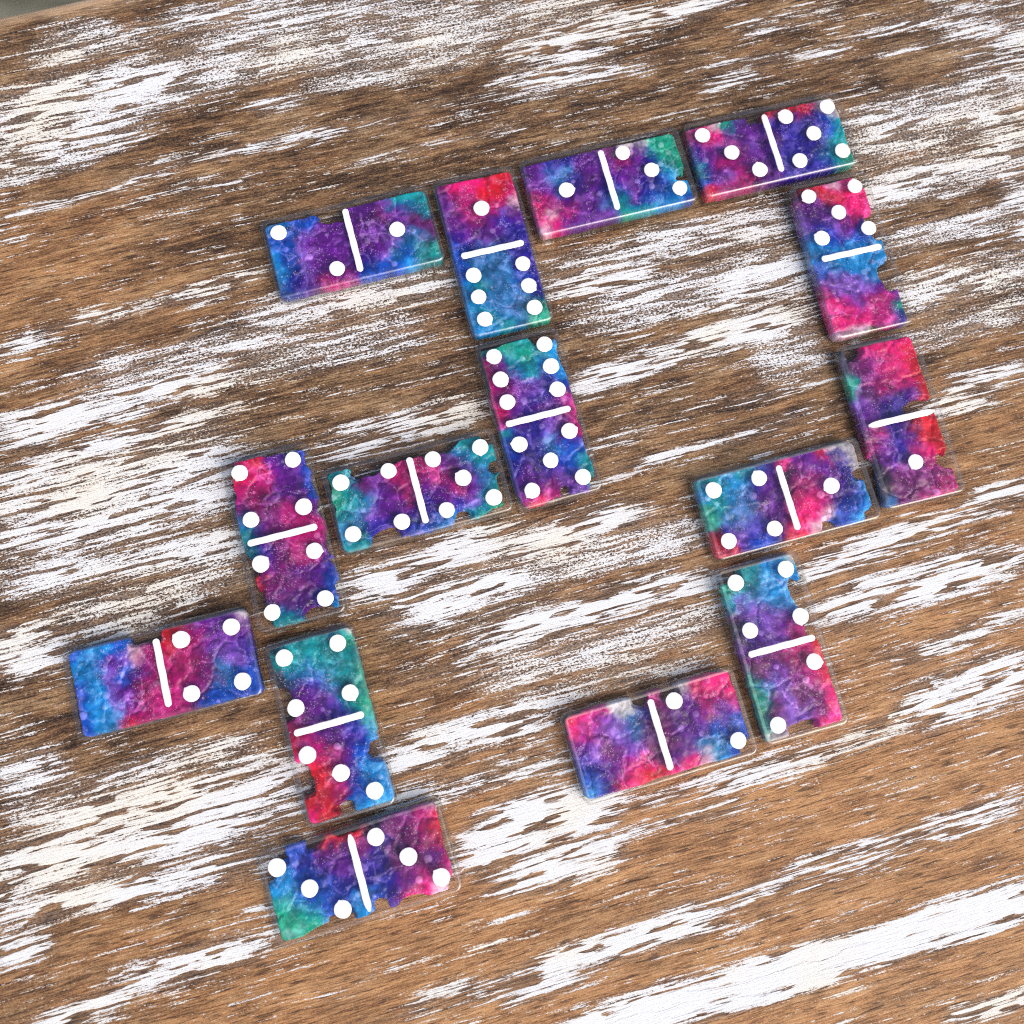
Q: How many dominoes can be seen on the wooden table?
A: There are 15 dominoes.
